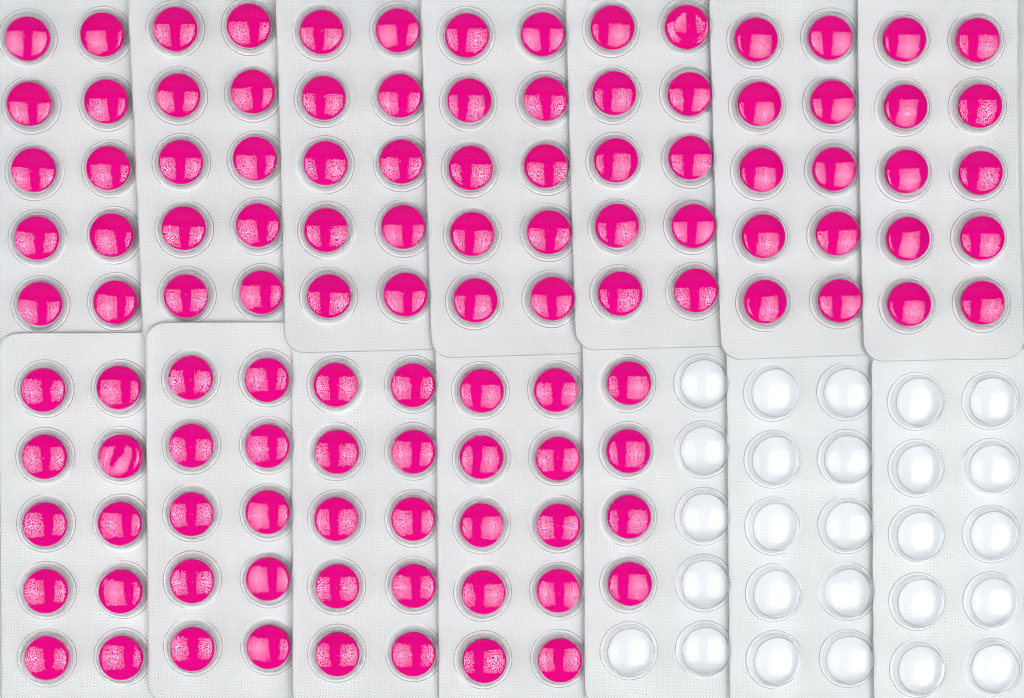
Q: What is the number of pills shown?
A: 114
